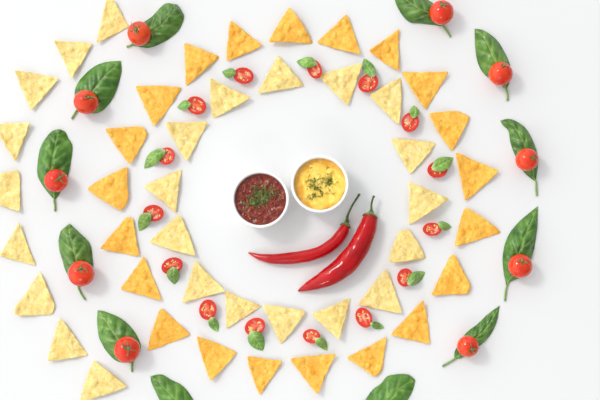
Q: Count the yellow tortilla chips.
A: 24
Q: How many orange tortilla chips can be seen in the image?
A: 21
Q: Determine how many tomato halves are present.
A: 15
